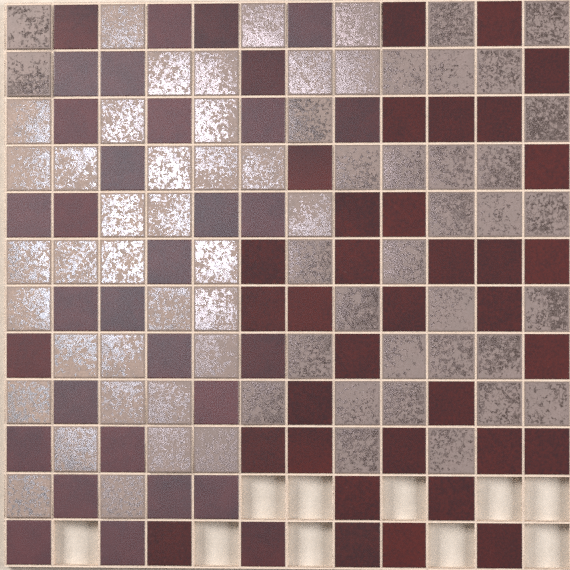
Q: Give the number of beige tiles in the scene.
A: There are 68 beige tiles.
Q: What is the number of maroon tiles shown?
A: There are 66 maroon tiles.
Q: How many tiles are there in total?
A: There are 134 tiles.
